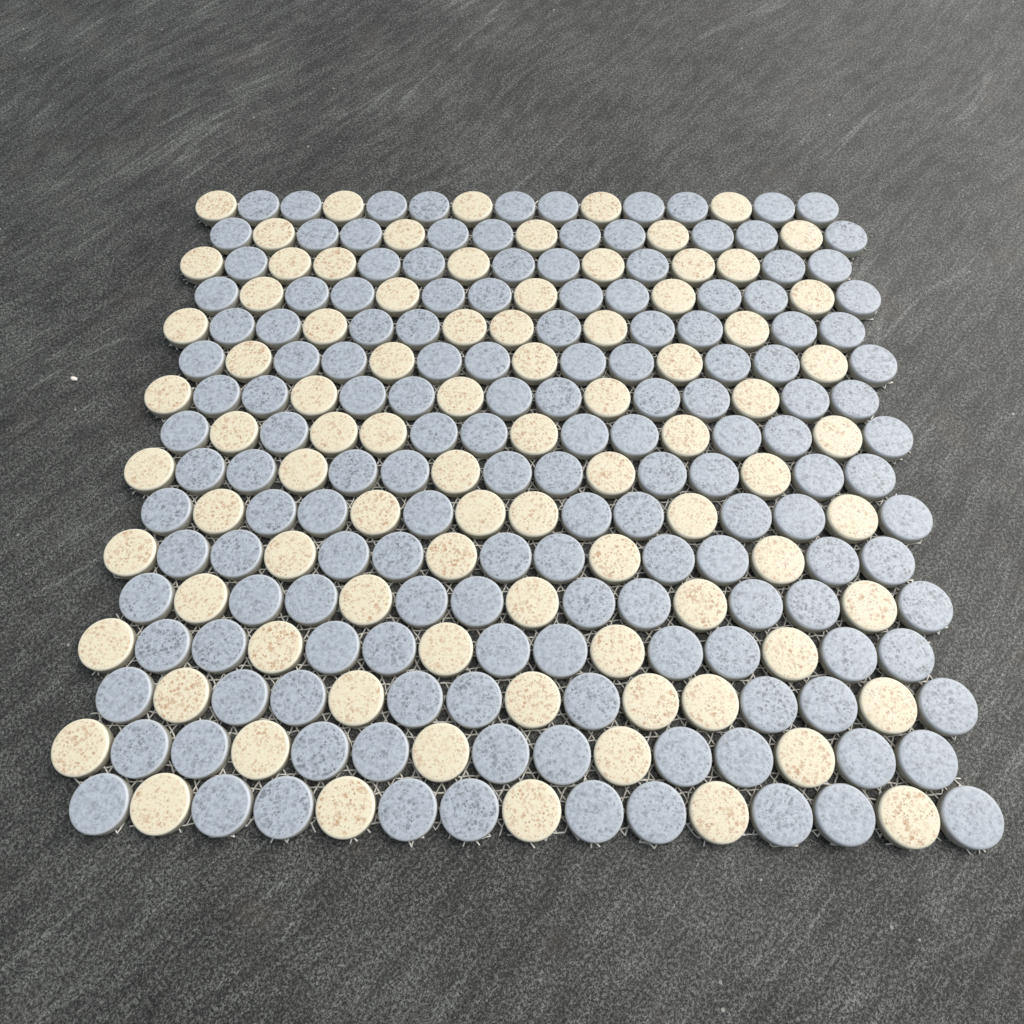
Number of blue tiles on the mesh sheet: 154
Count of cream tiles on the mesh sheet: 86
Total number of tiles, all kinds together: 240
